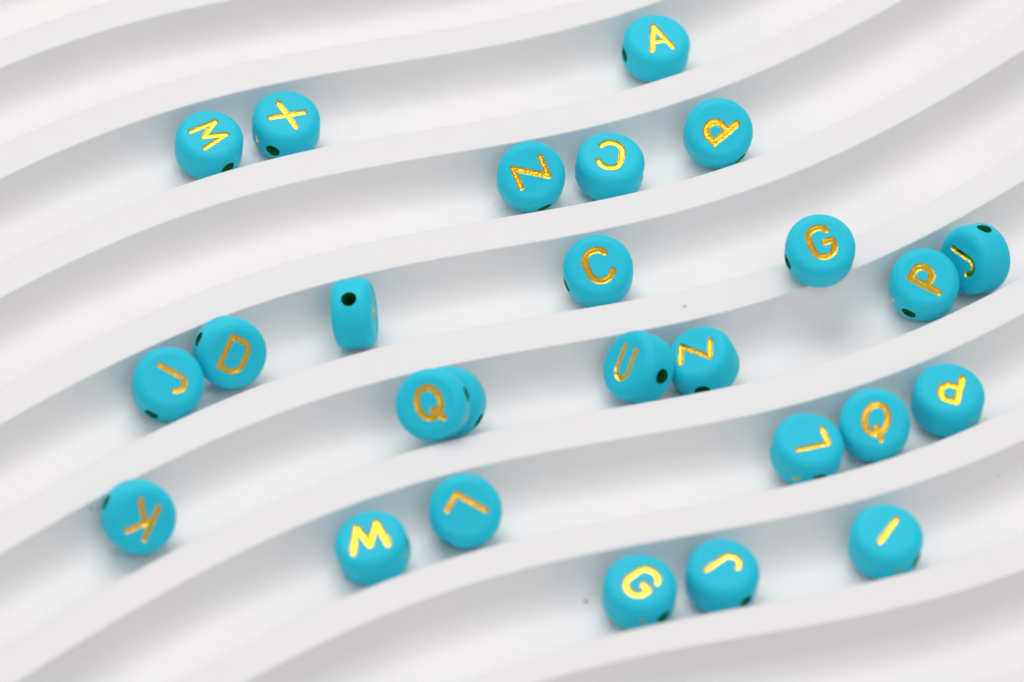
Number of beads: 26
